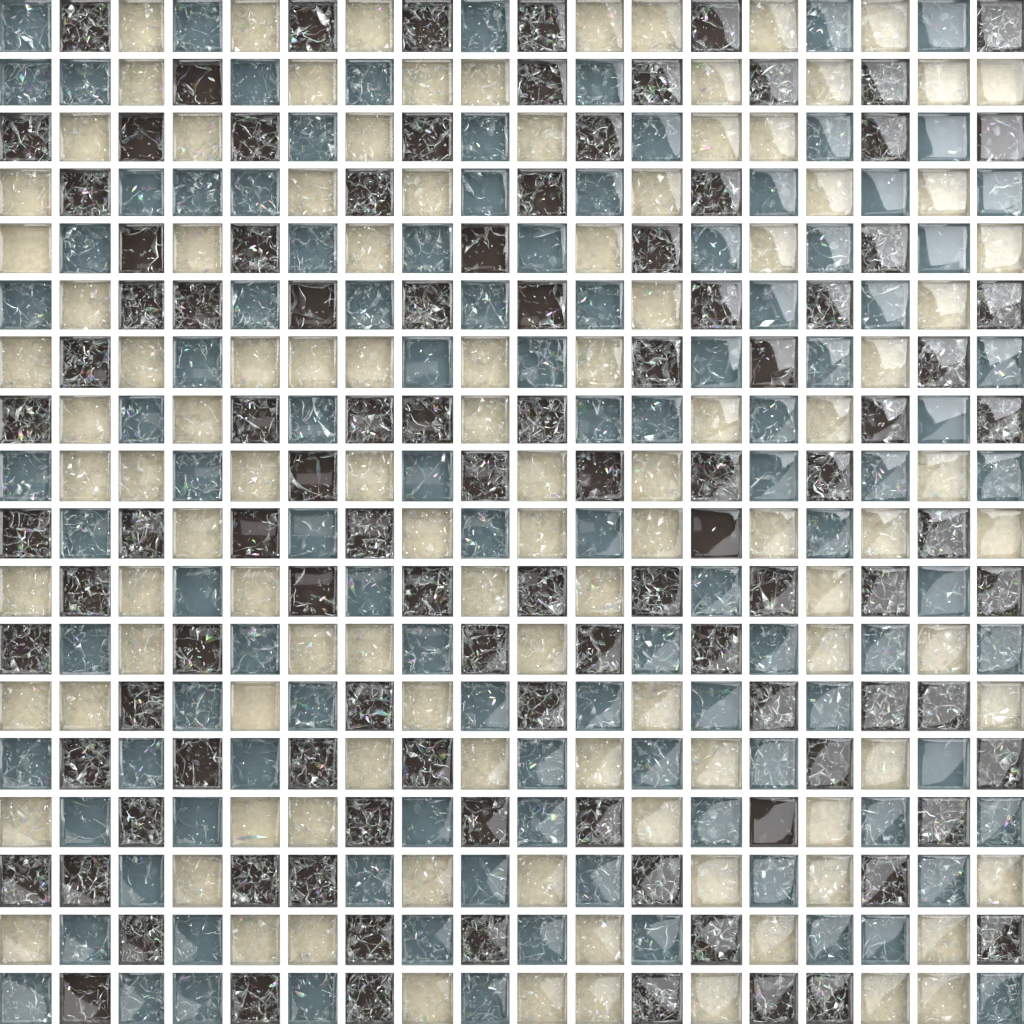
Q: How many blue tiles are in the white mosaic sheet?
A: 110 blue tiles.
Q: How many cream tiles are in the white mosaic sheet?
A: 109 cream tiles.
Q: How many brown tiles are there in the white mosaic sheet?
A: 105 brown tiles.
